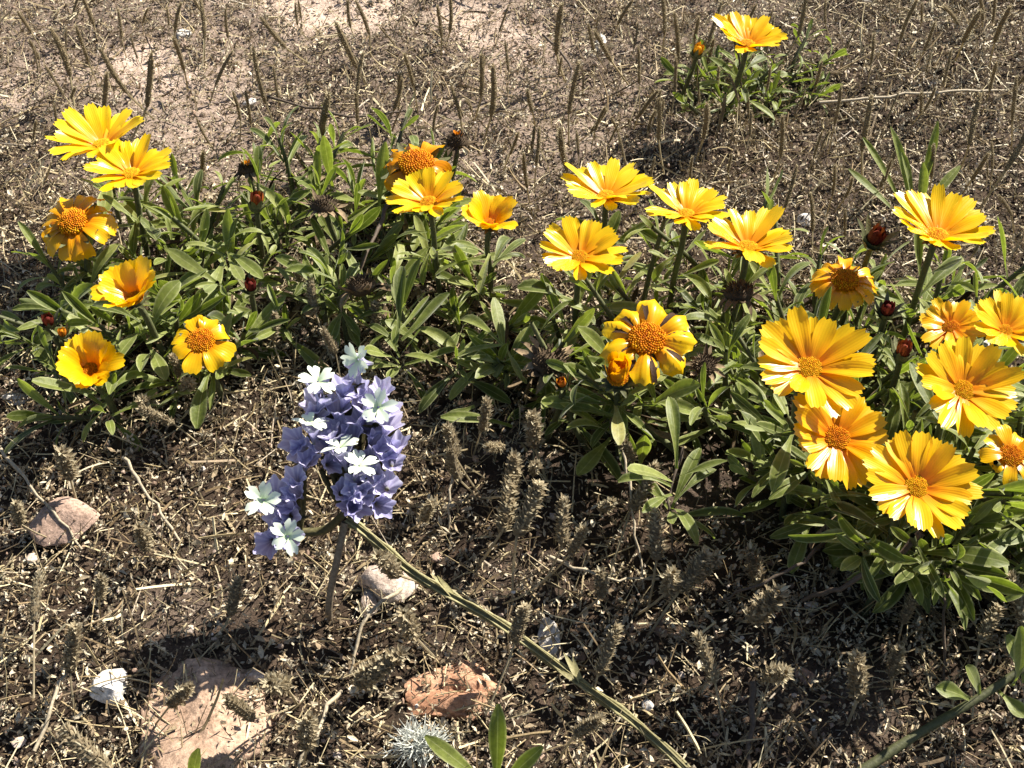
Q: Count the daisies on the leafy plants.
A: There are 25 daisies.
